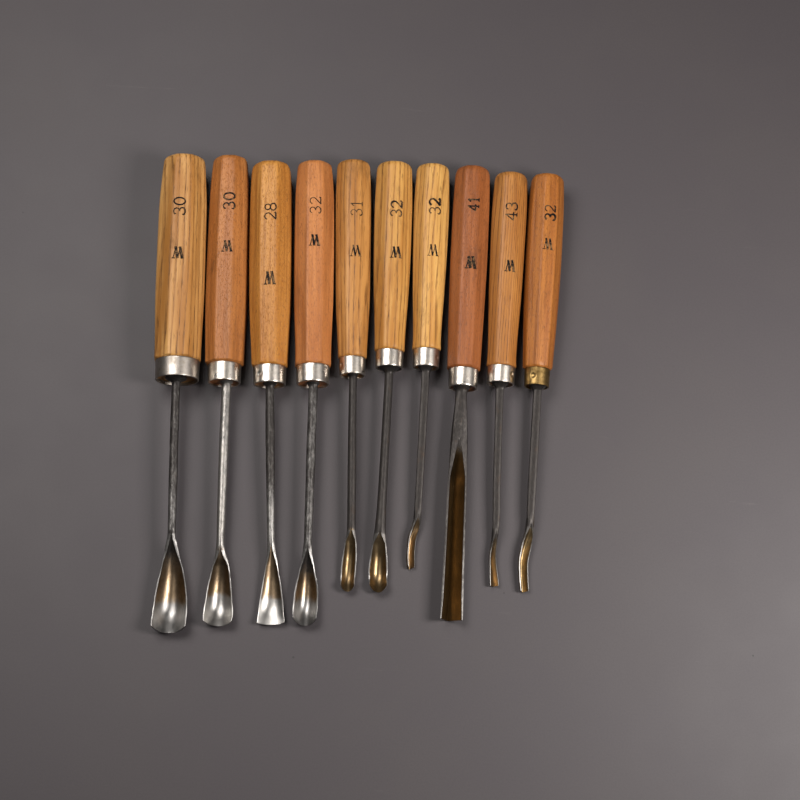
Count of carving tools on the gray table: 10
